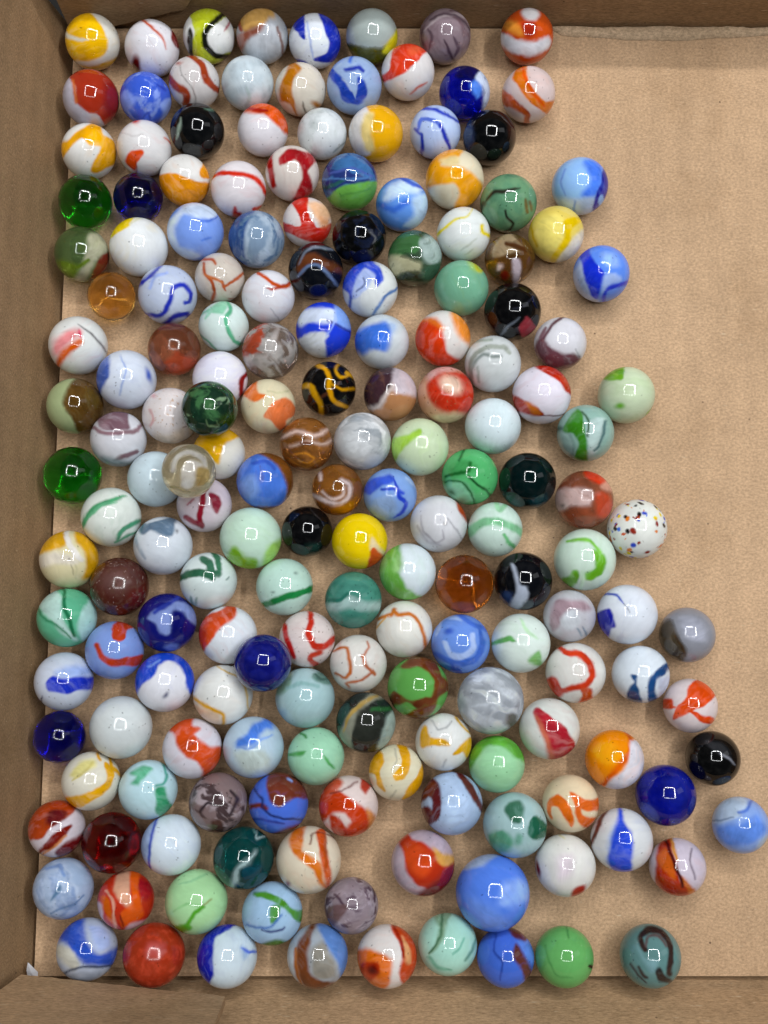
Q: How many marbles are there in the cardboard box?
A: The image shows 176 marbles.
